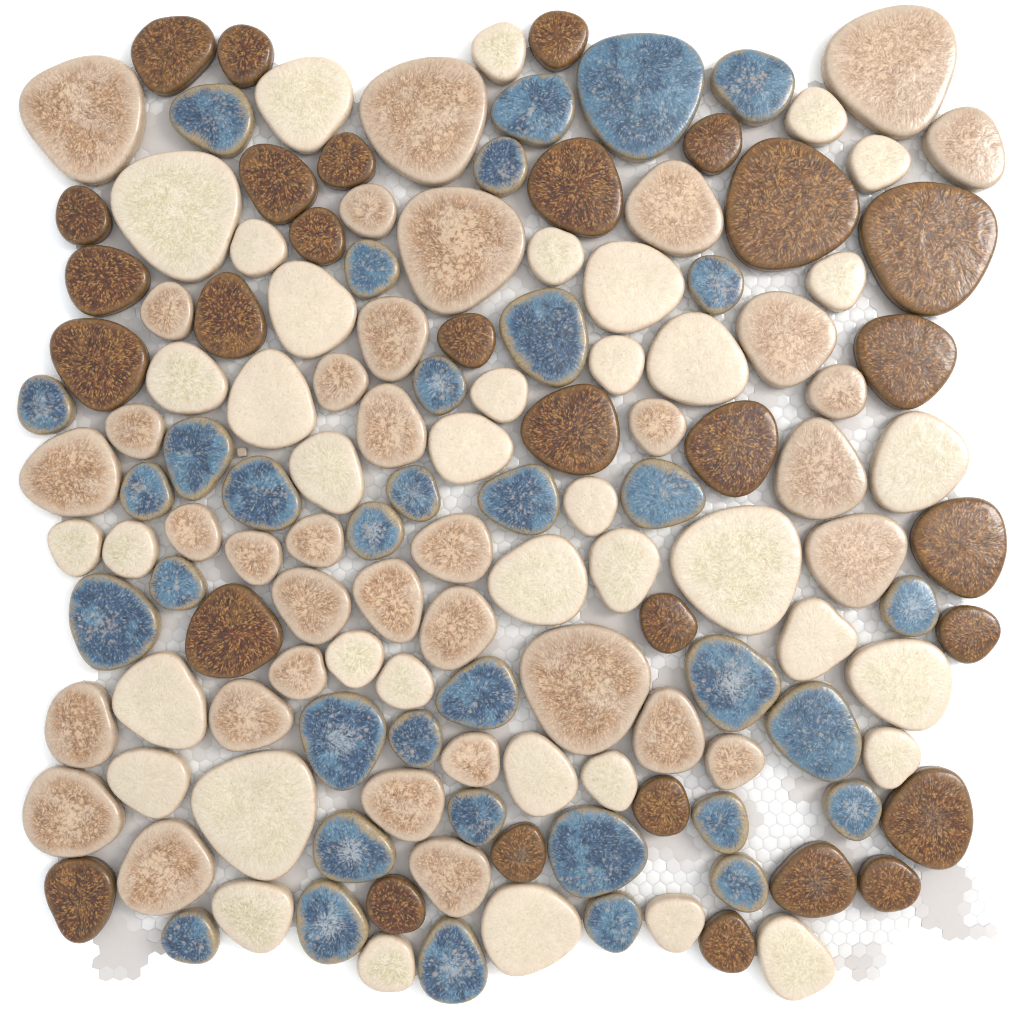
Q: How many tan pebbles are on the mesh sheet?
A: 36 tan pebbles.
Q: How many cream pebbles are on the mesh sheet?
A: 39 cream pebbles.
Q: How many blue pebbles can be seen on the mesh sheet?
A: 35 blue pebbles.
